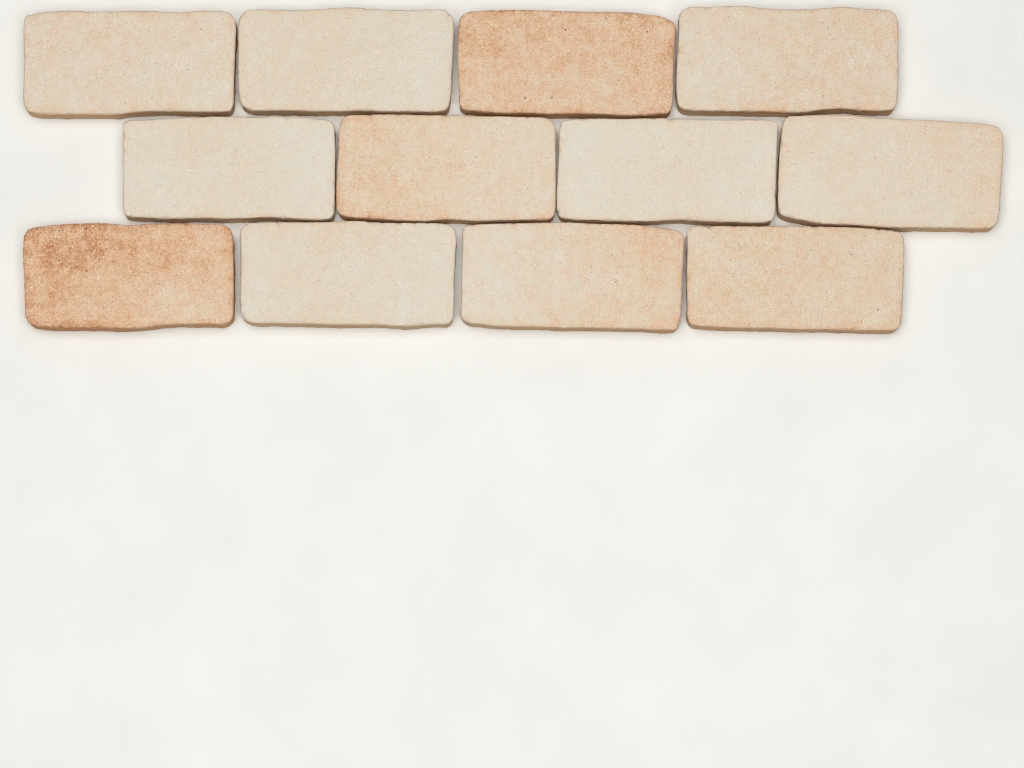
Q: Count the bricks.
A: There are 12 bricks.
